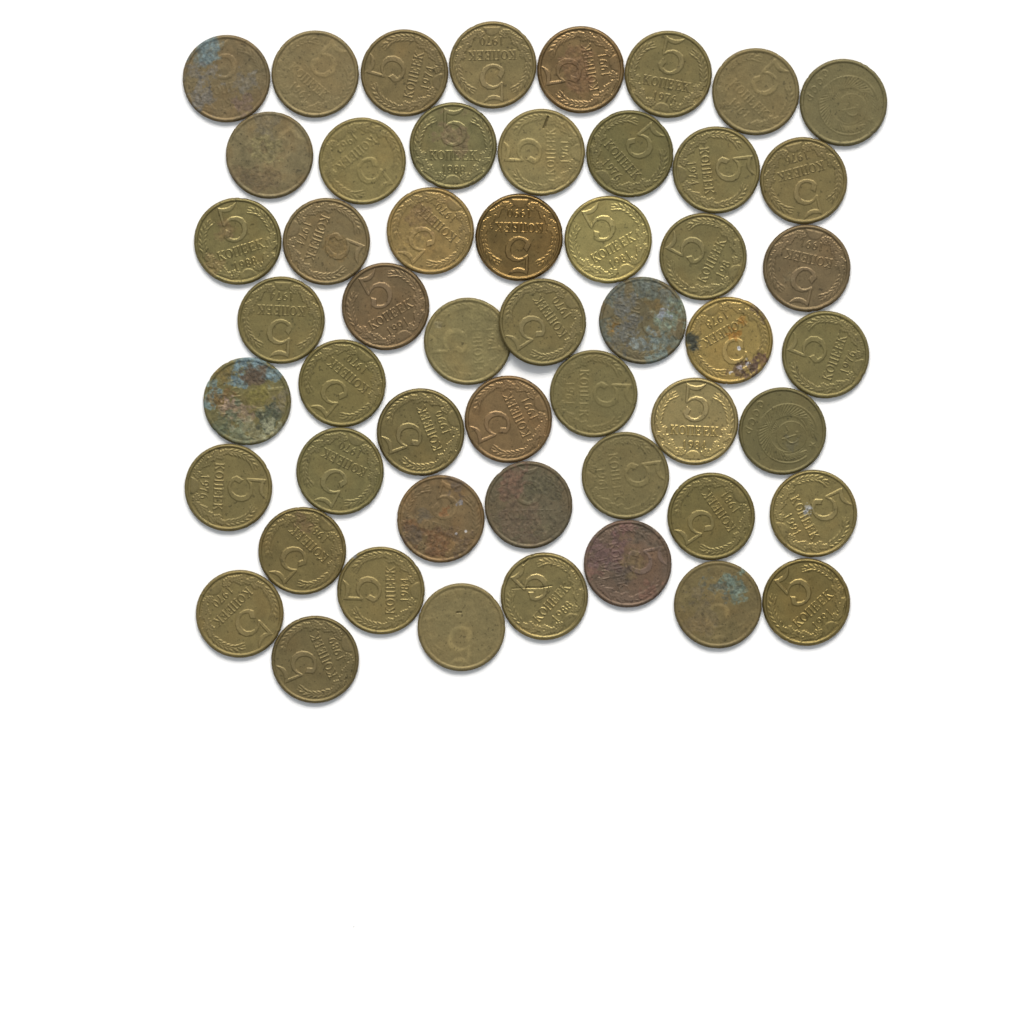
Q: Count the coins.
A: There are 52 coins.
